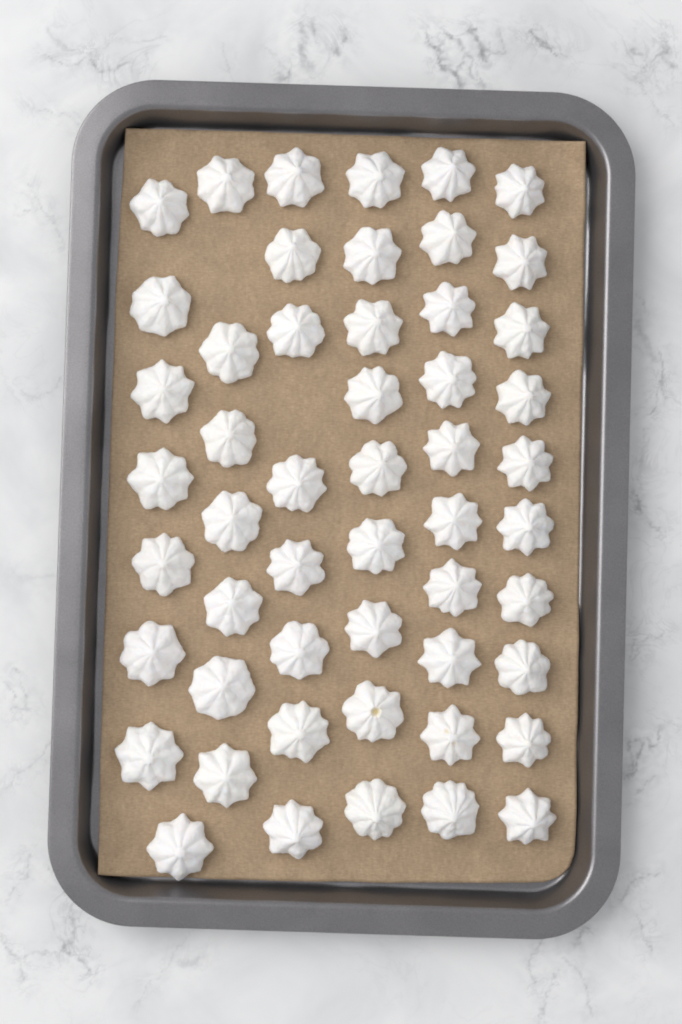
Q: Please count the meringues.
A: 52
